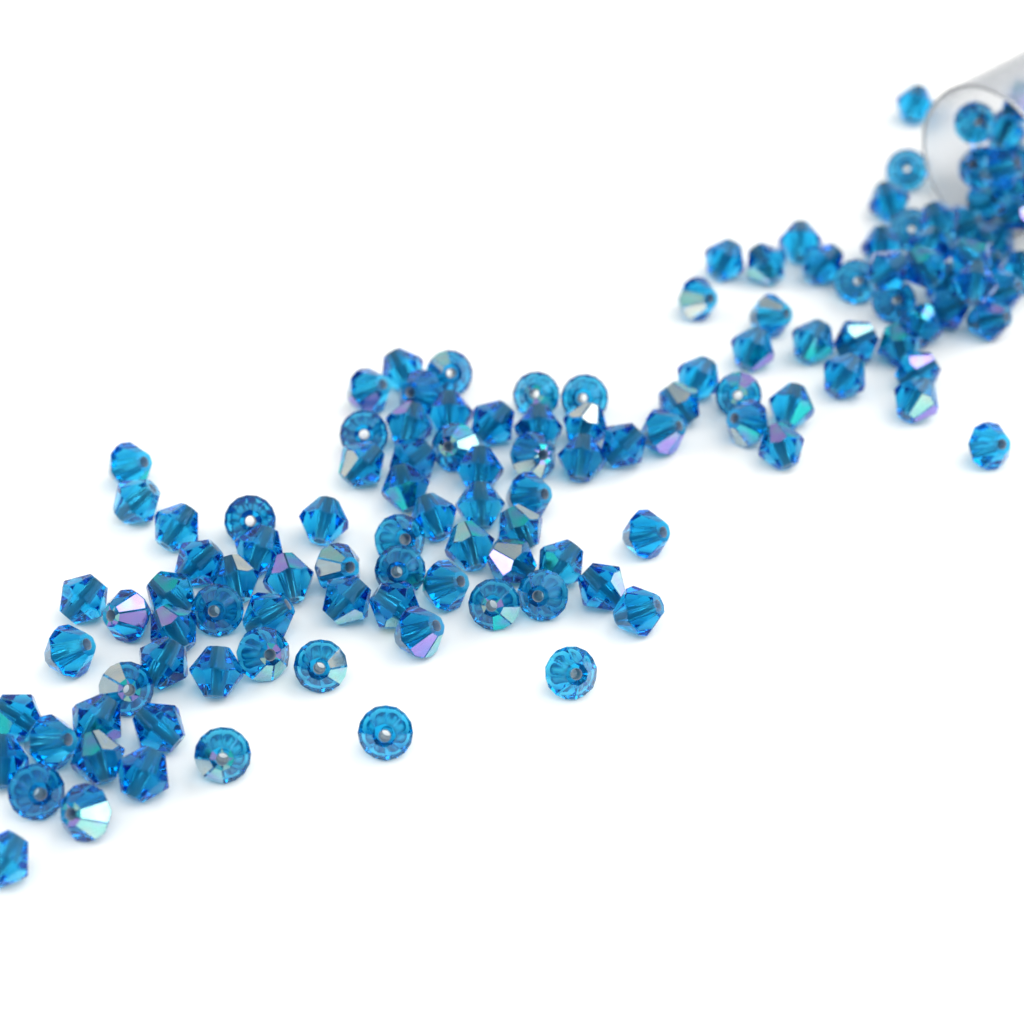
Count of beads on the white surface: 126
